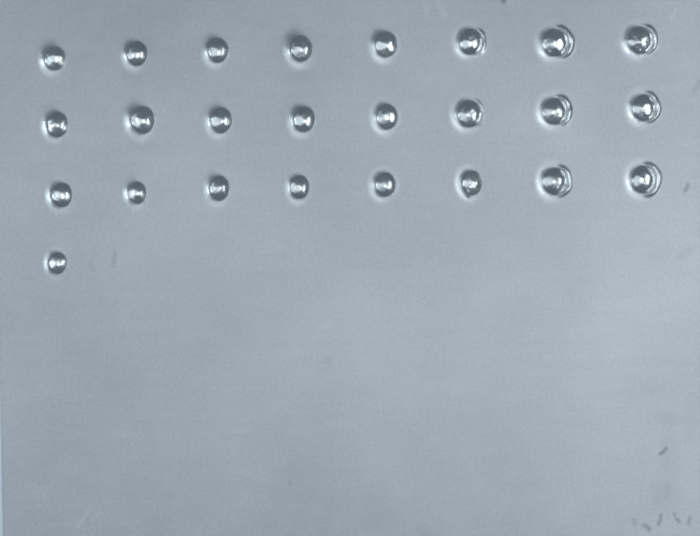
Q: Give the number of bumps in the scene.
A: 25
